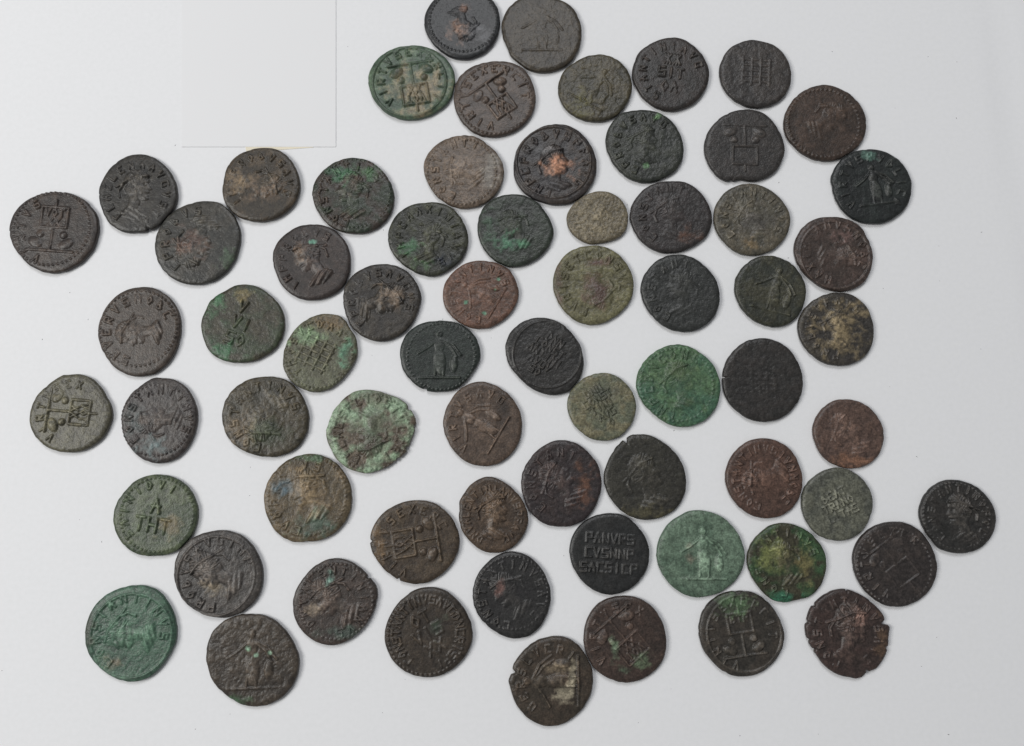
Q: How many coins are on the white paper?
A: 68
